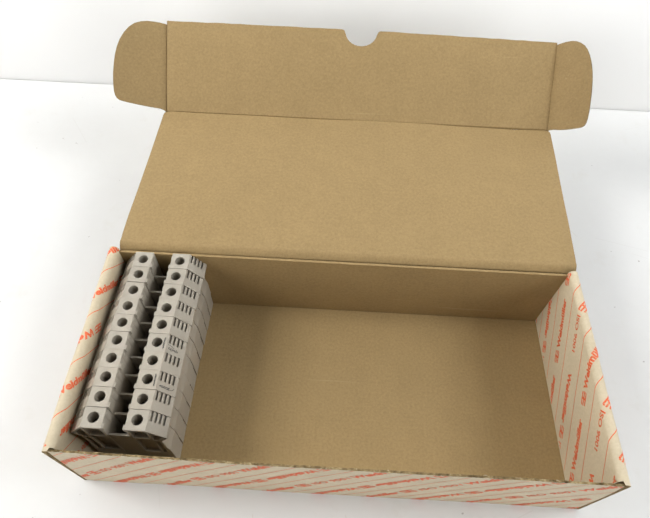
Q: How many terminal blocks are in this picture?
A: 10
